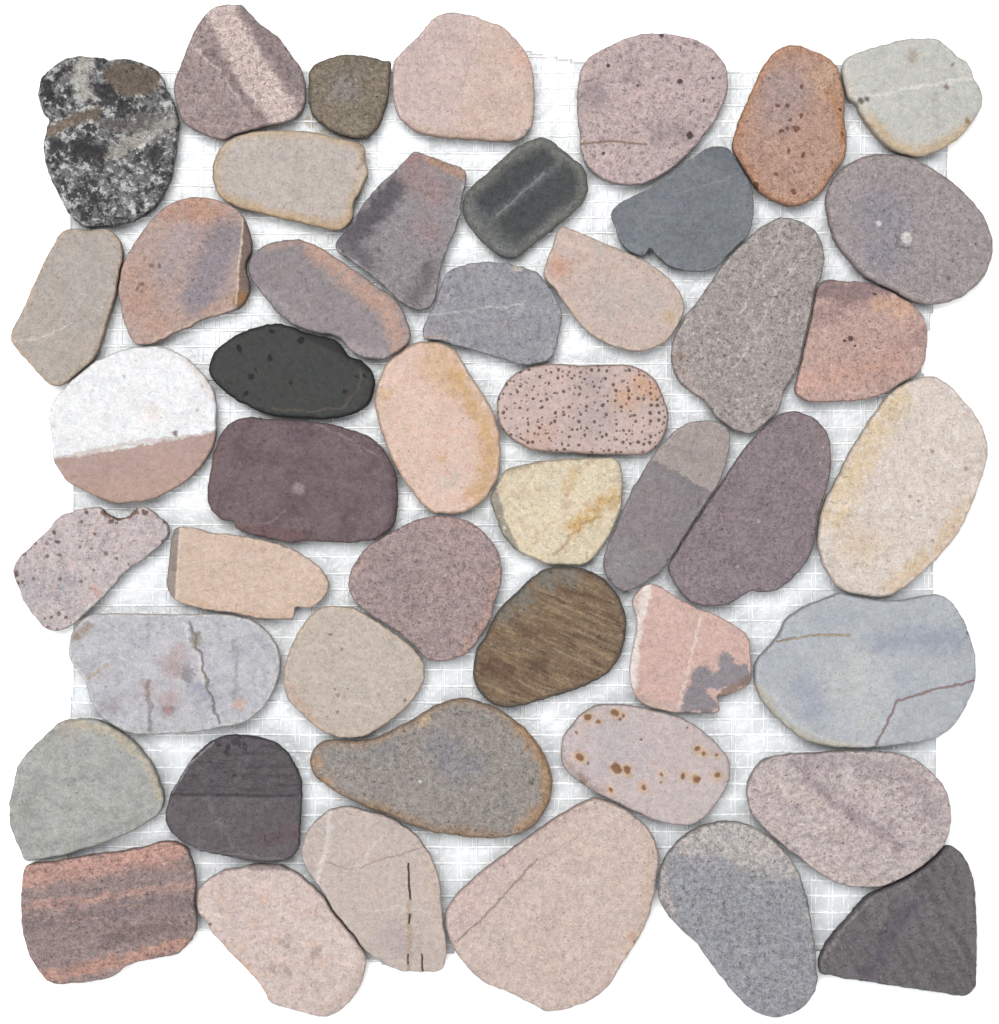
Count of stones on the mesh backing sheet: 47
